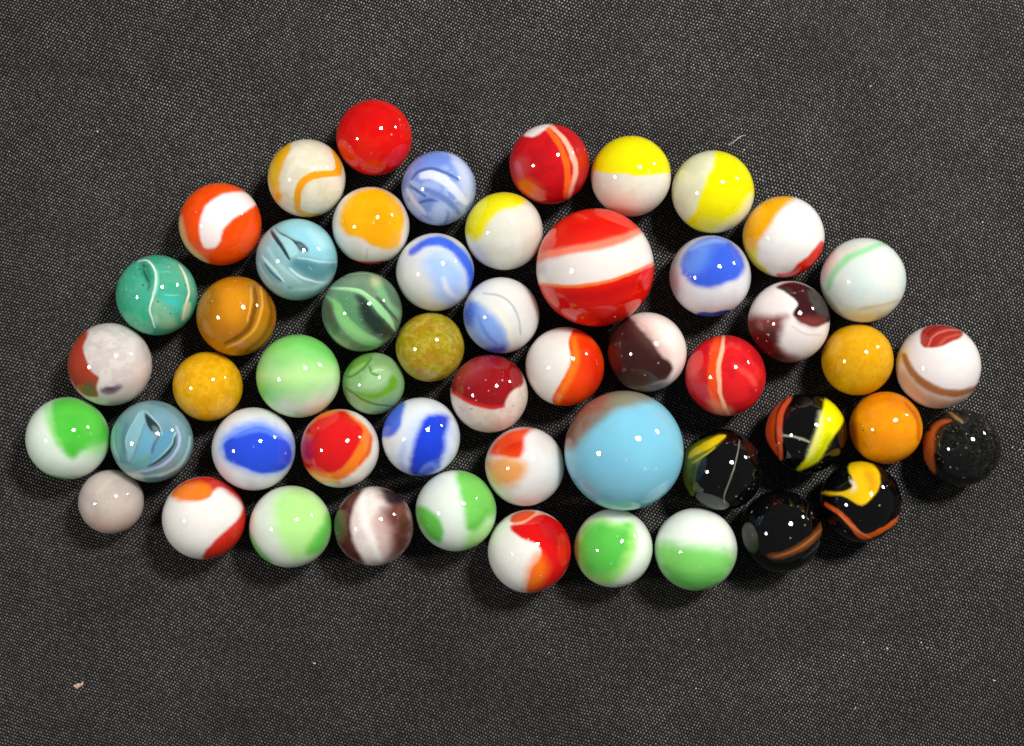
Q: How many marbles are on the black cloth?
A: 52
